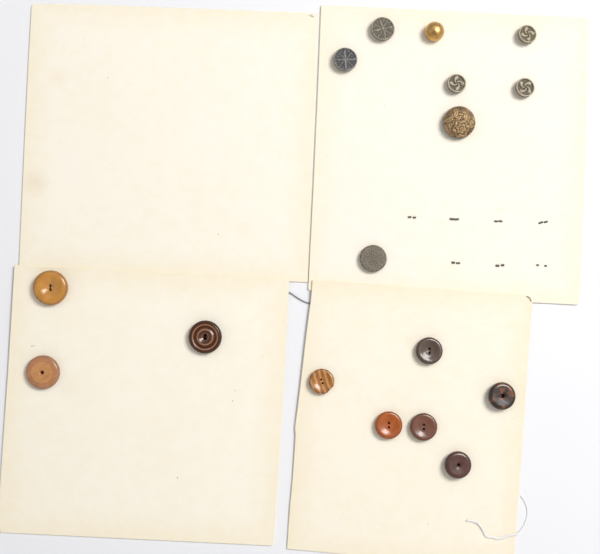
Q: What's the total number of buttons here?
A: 17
